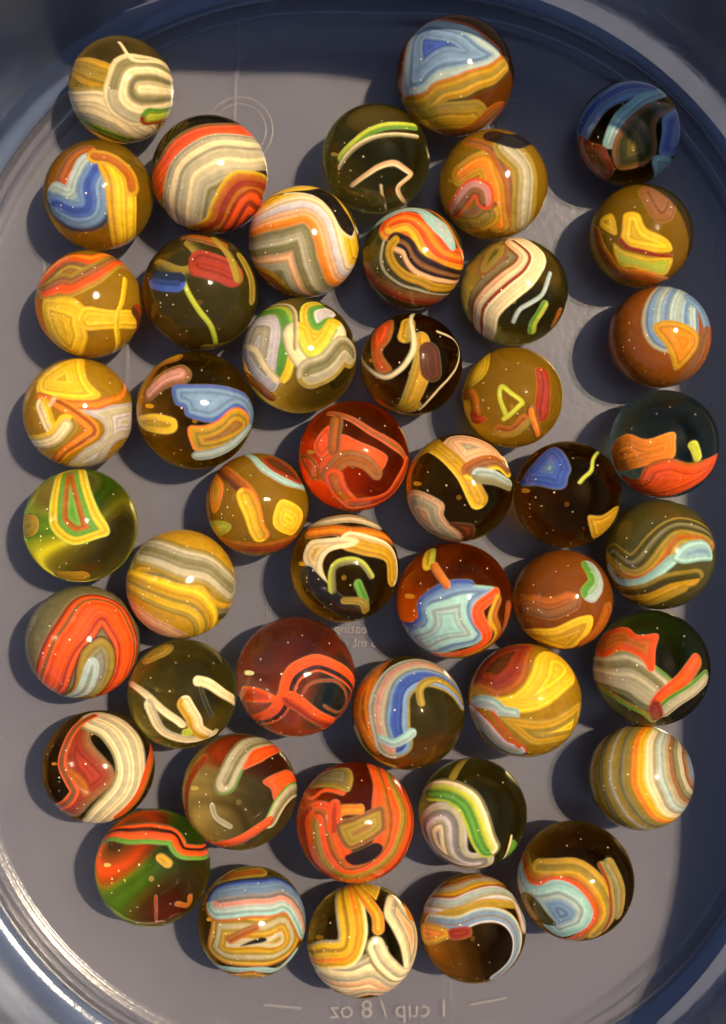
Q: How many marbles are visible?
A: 46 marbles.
